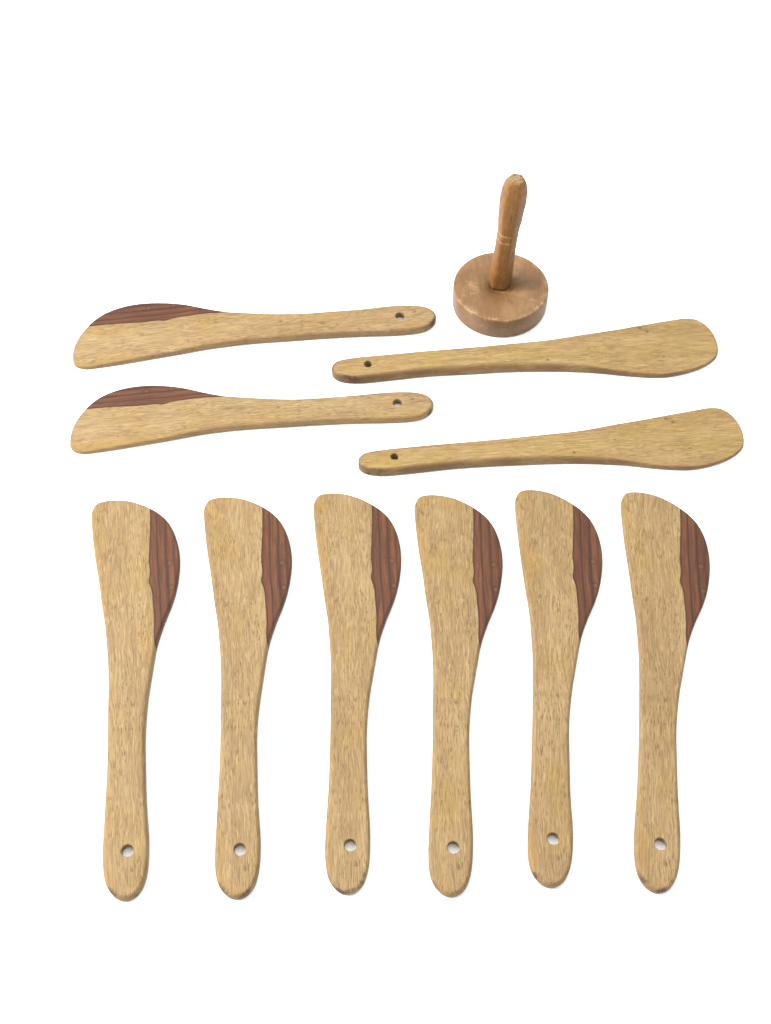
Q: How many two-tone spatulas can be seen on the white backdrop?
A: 8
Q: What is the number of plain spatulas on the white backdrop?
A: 2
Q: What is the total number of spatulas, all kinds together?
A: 10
